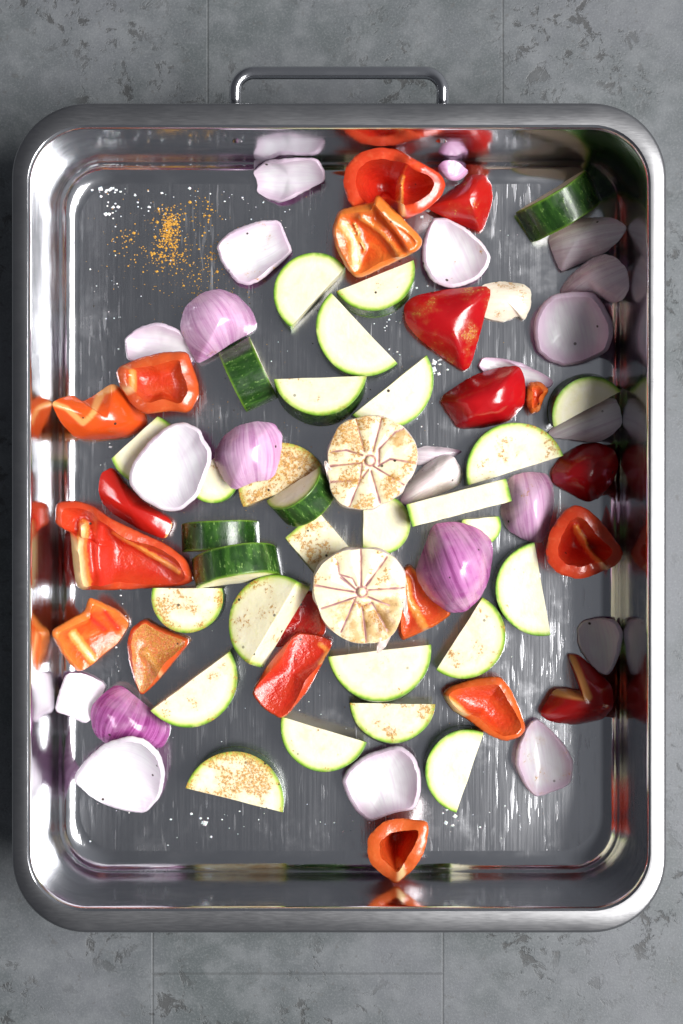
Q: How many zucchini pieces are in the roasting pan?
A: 29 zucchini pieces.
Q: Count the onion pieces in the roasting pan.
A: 24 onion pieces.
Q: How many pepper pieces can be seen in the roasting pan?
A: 20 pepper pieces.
